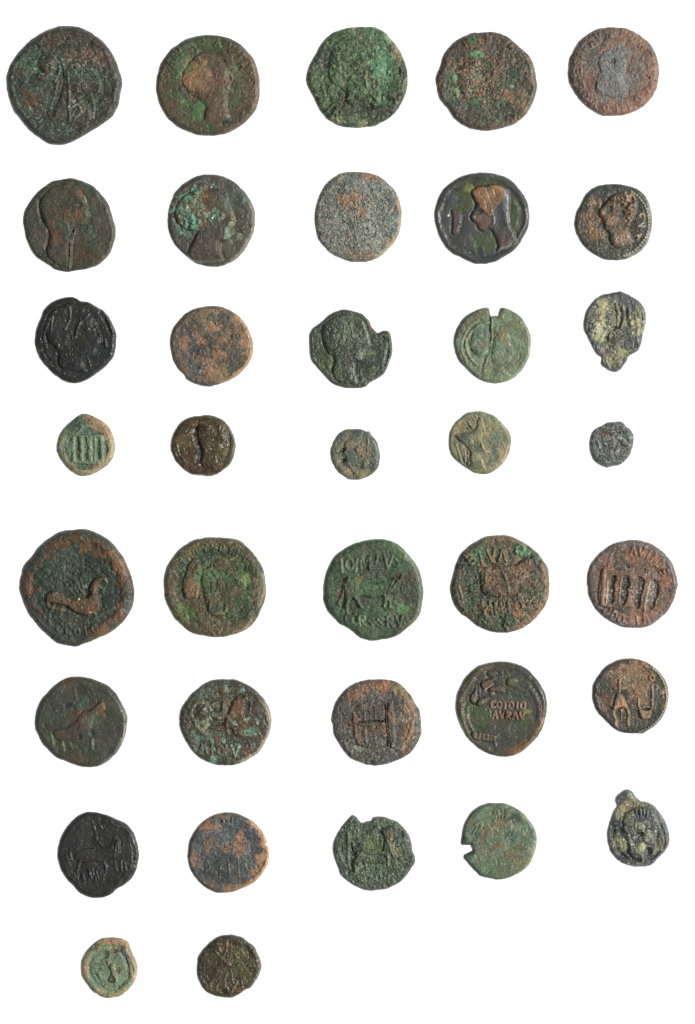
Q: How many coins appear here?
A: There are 37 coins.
